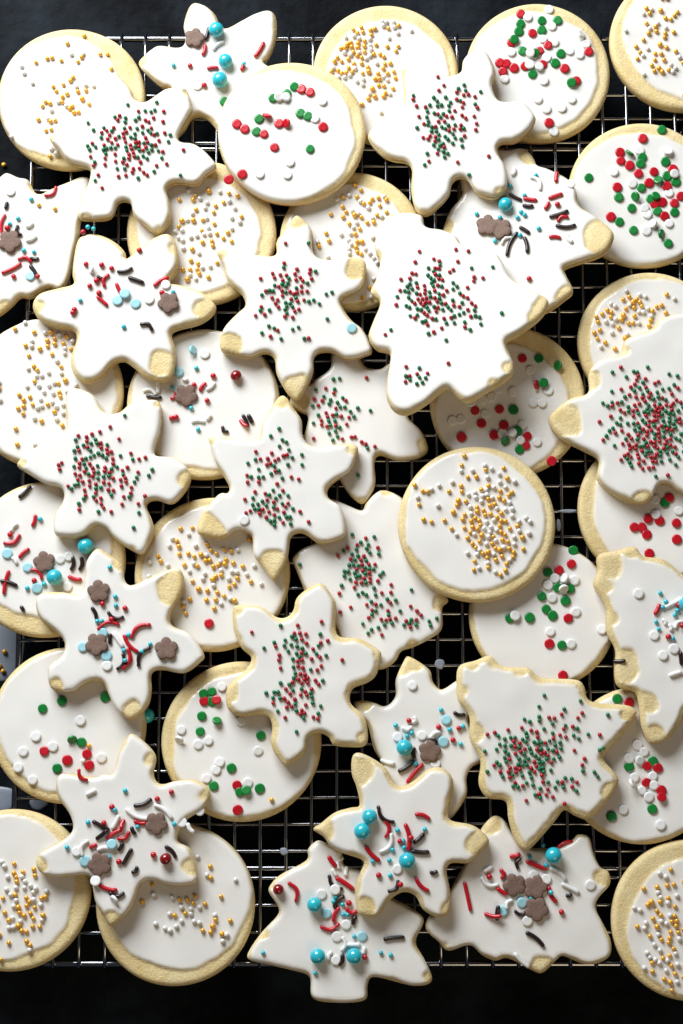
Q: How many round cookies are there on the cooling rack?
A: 23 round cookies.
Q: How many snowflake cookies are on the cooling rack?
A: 13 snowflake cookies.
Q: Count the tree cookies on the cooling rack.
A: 9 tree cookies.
